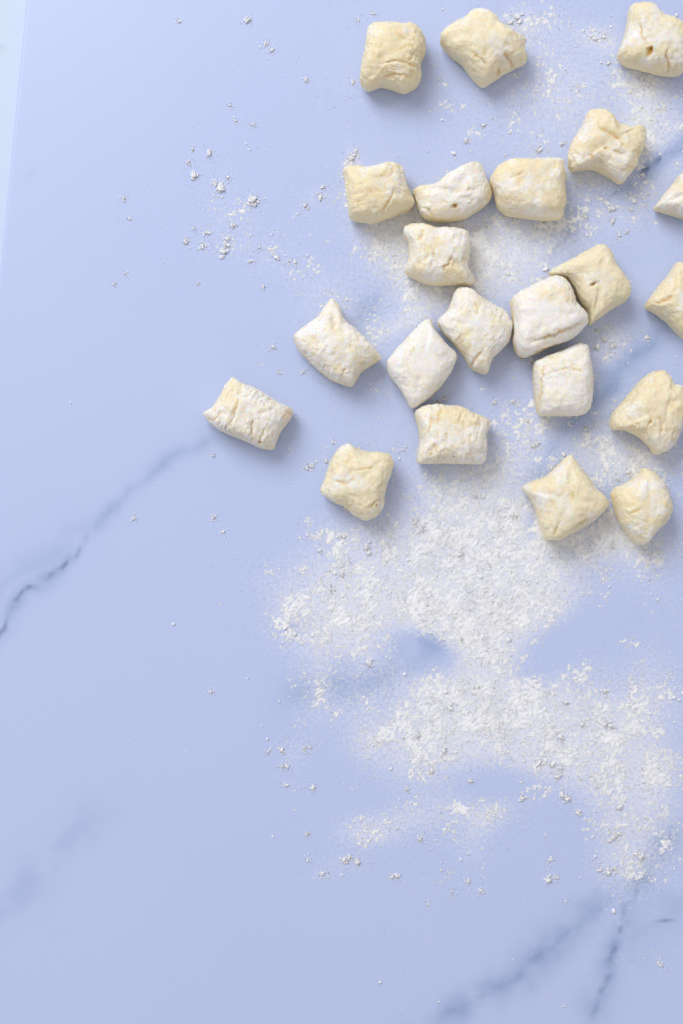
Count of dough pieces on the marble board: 22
